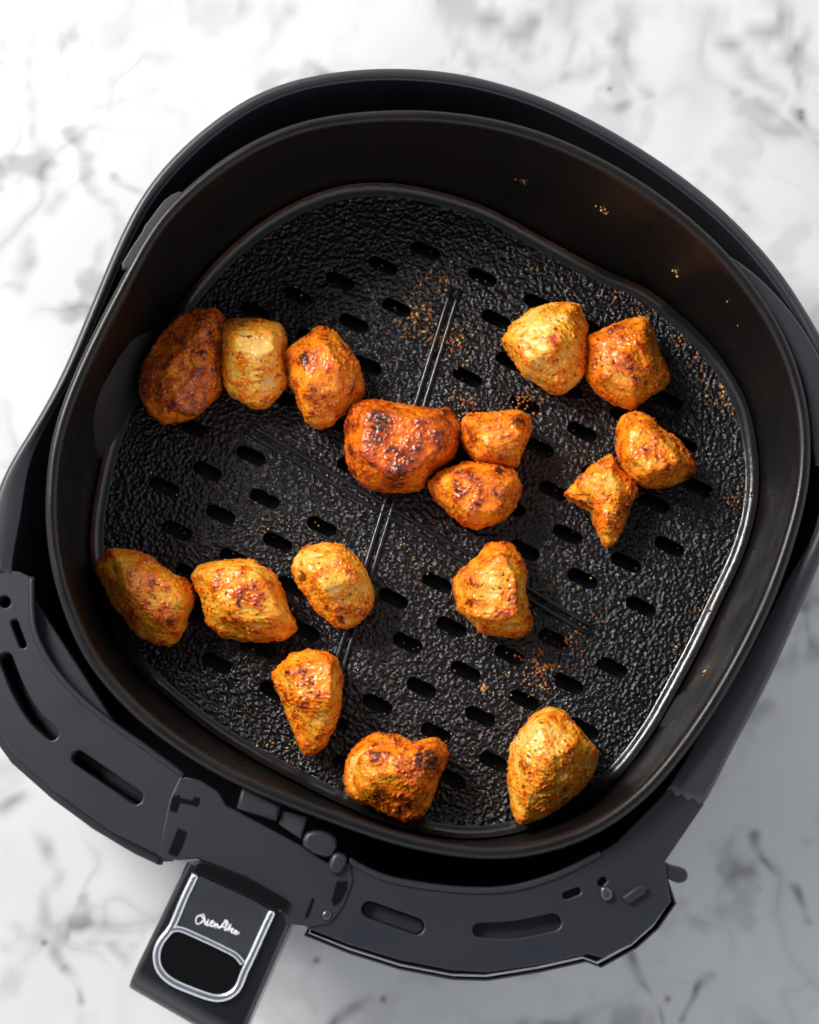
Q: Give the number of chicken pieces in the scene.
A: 17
